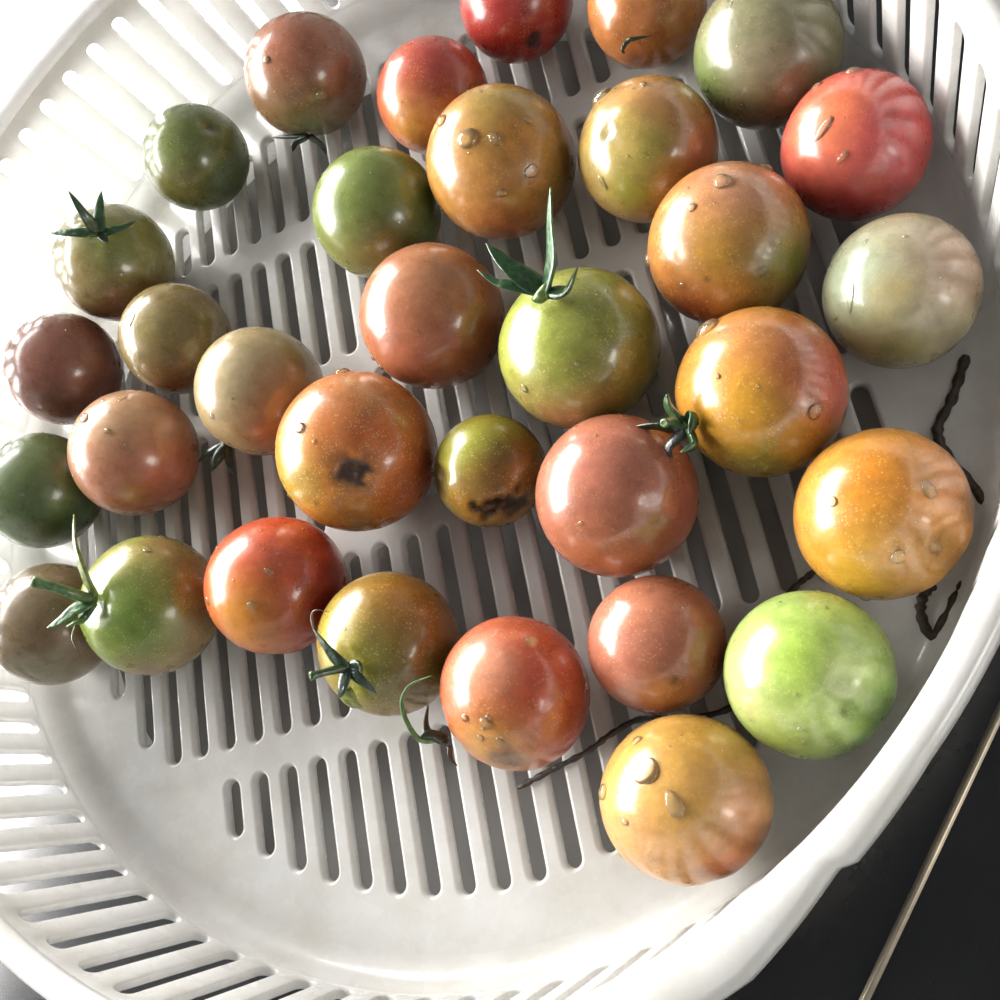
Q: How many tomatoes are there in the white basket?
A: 33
